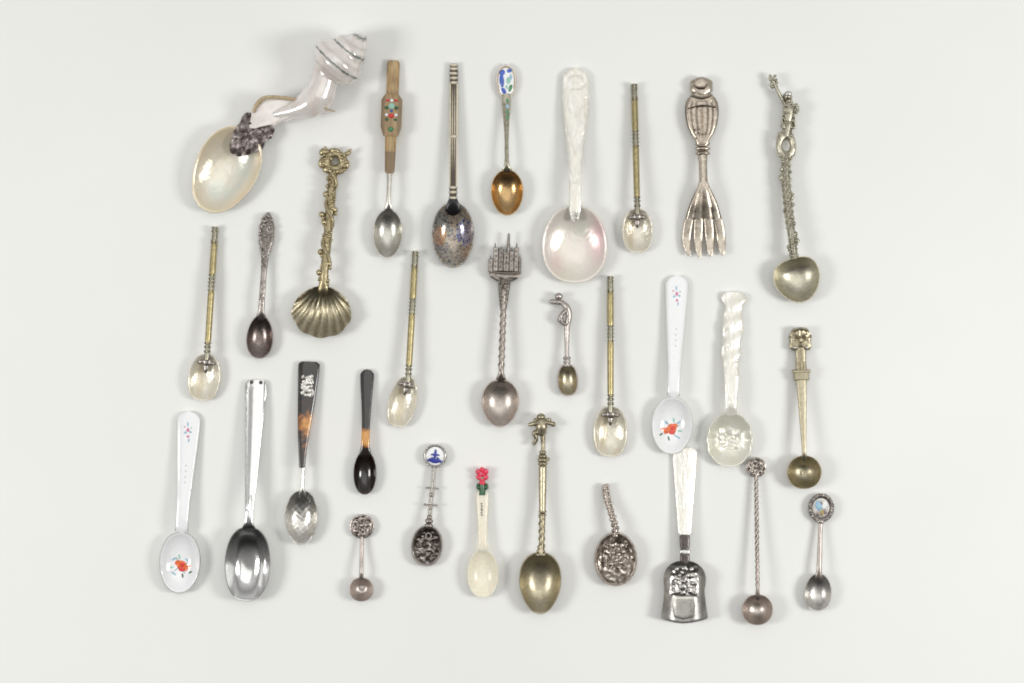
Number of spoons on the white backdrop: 29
